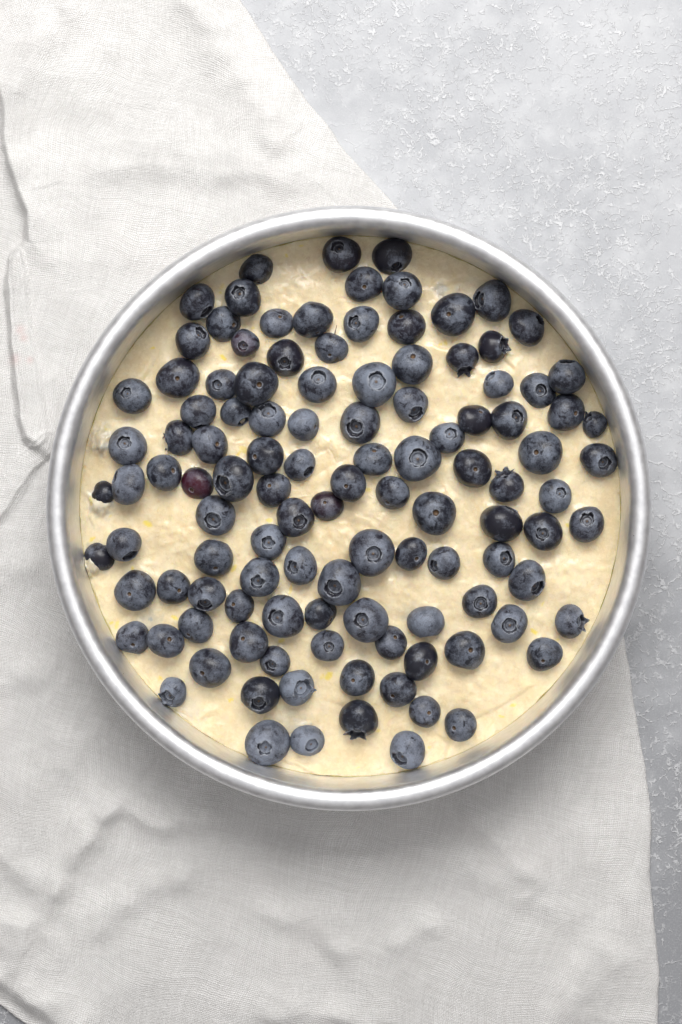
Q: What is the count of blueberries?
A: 114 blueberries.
